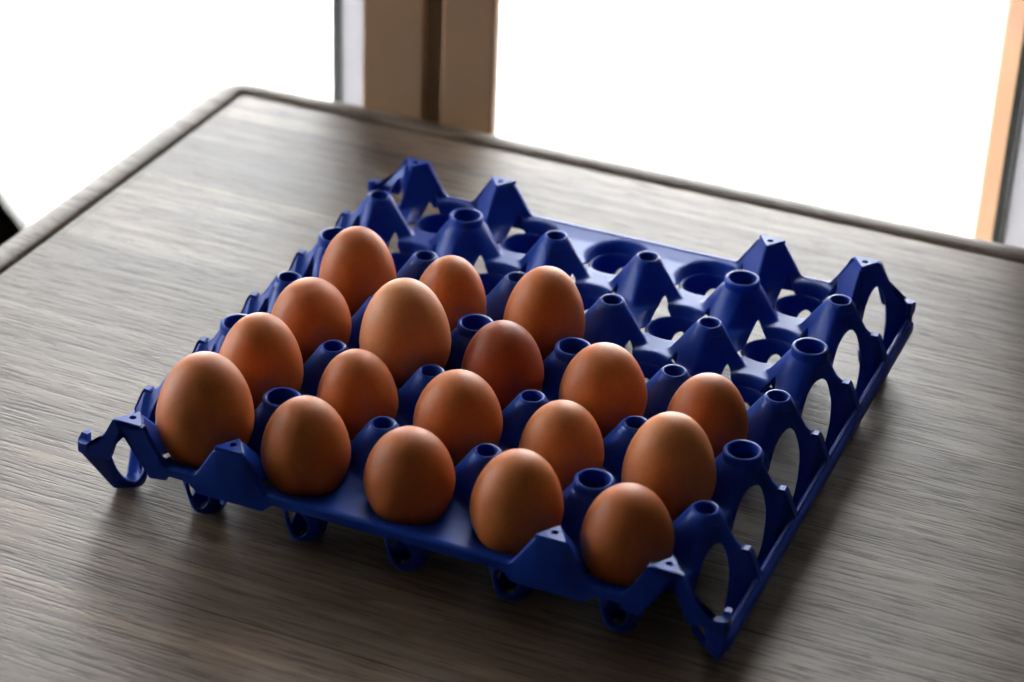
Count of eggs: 18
